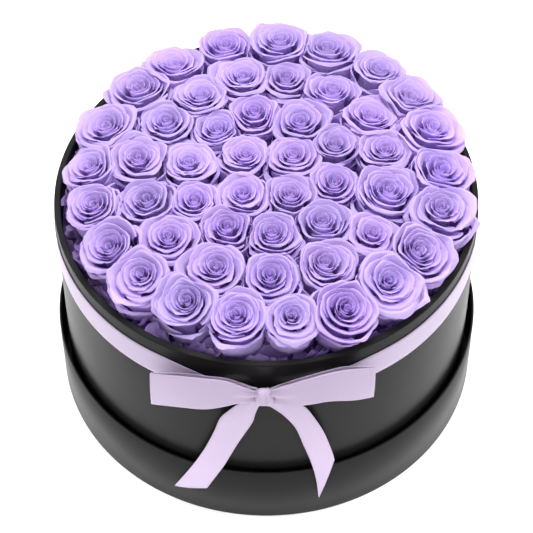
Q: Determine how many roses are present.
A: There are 50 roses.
